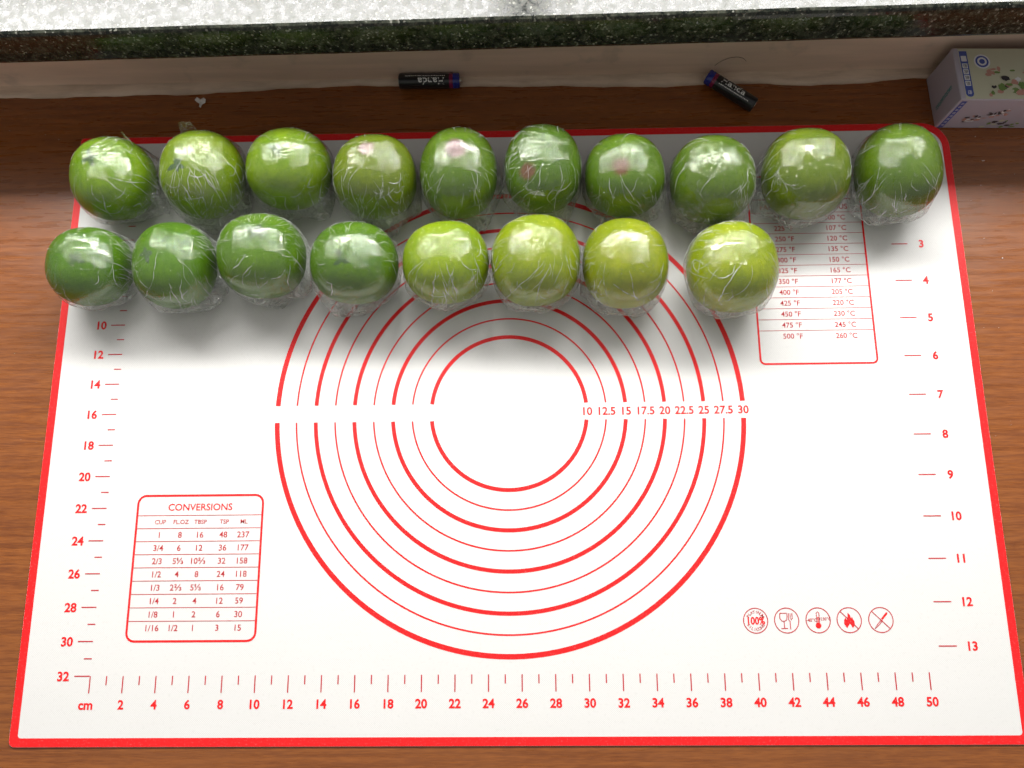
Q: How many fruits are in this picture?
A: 18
